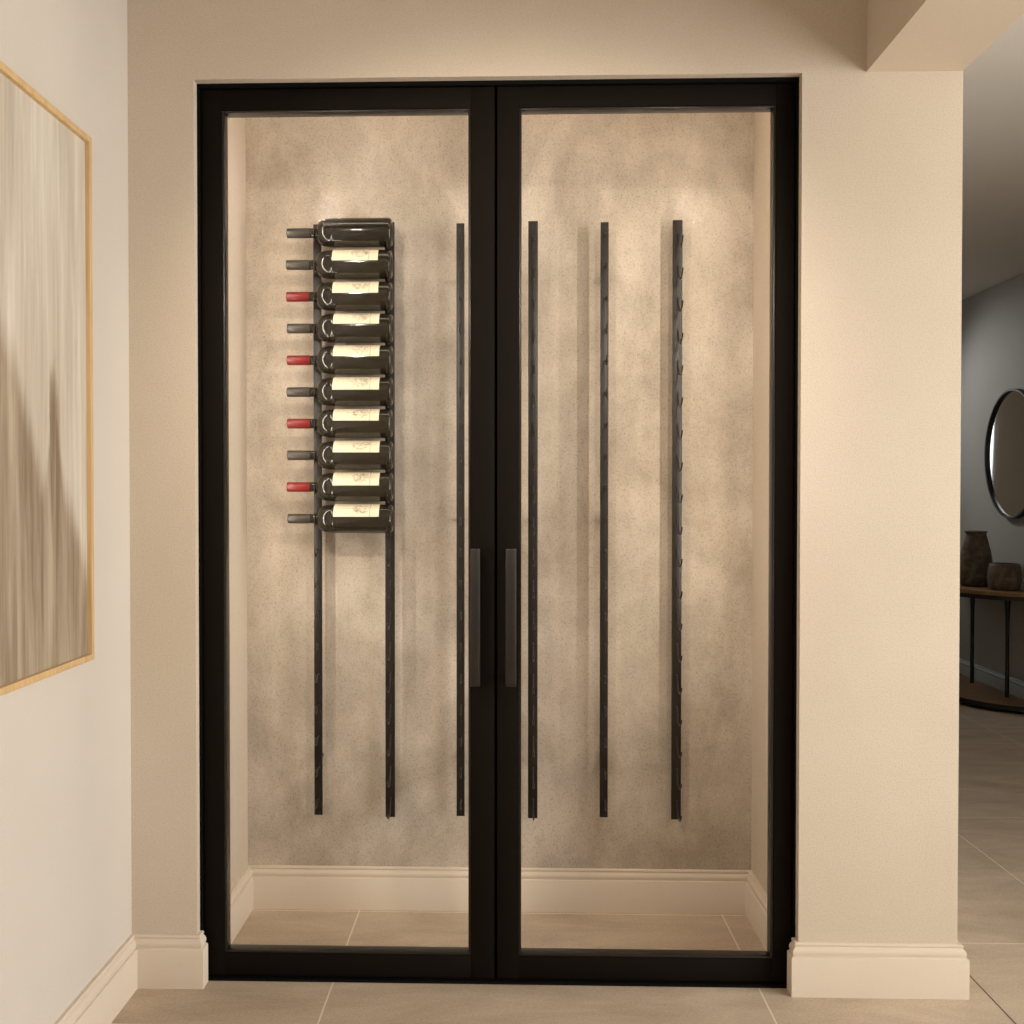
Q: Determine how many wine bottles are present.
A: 10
